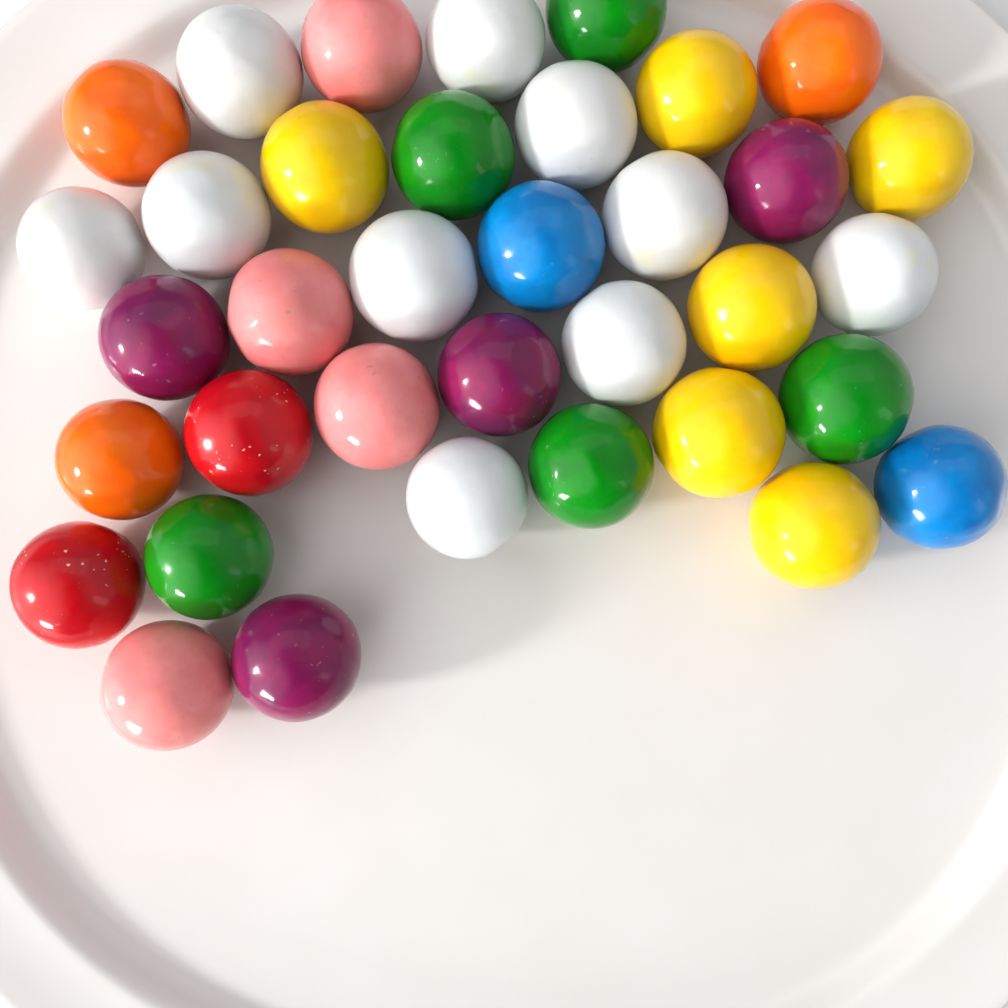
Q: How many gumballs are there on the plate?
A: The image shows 36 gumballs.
